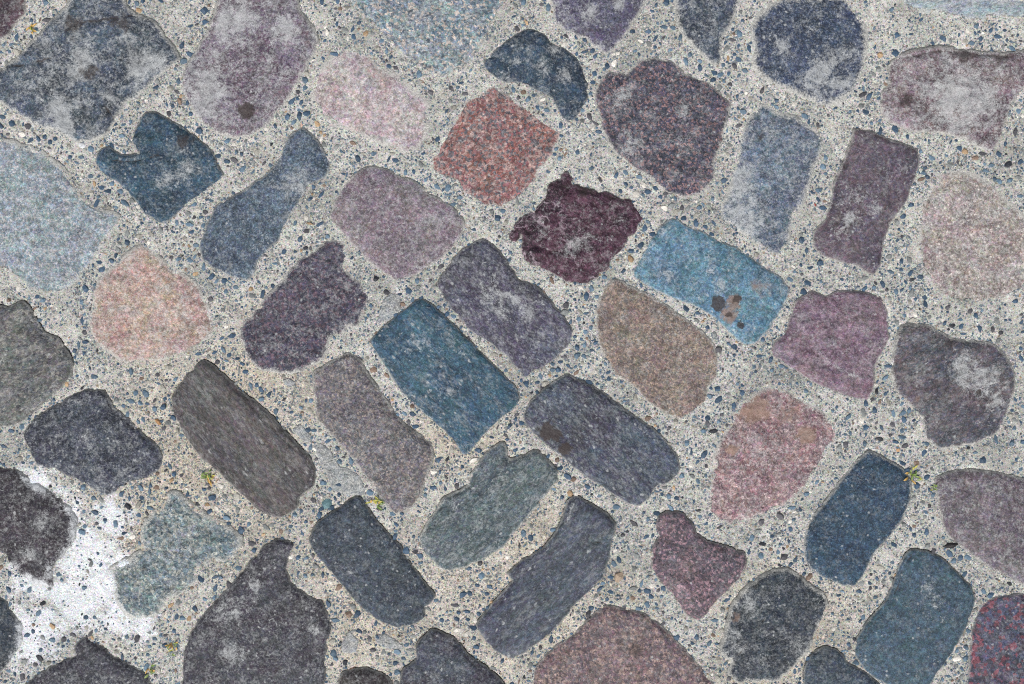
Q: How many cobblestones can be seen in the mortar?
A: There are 53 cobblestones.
